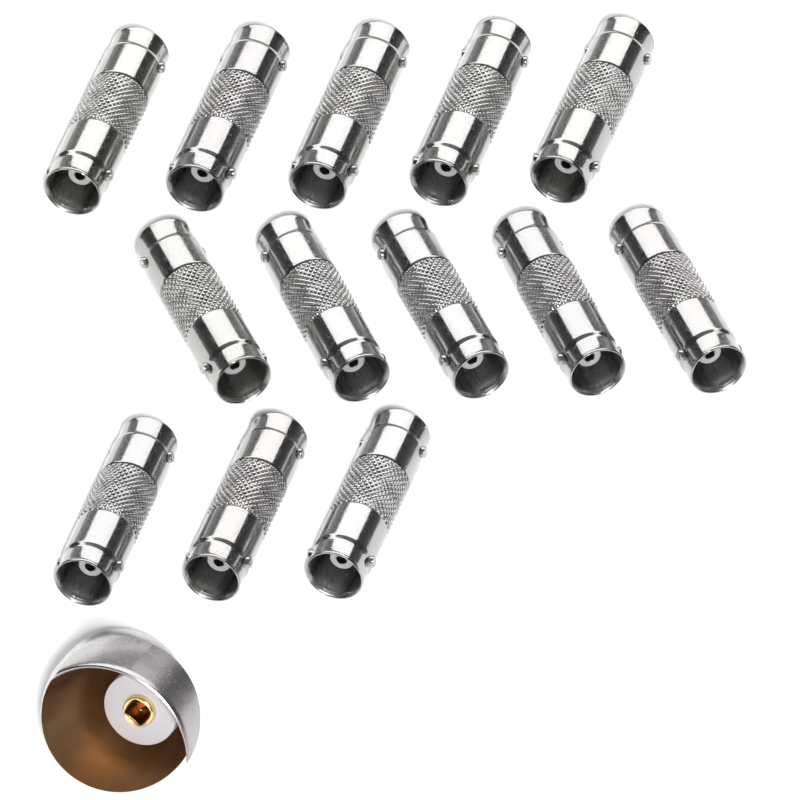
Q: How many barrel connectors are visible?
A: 13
